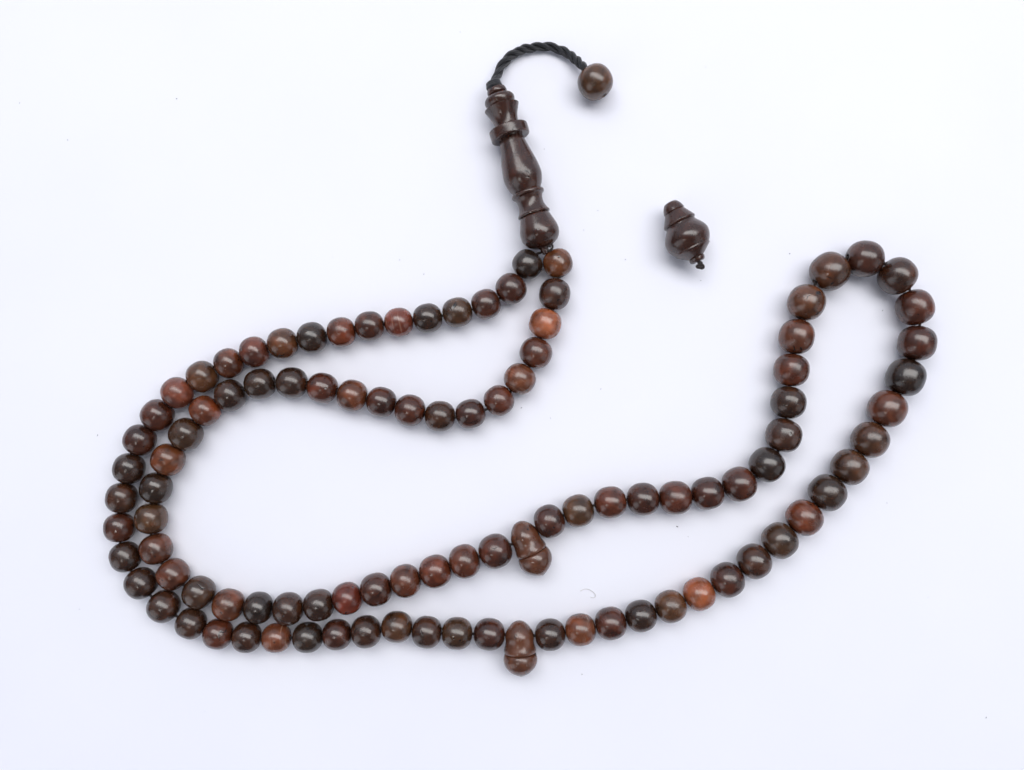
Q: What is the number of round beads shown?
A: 100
